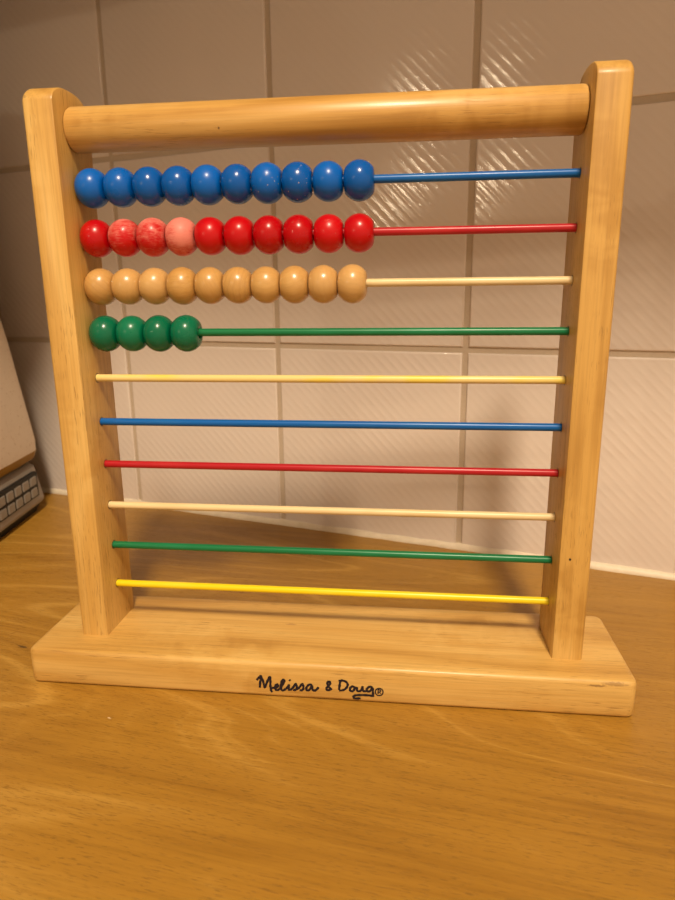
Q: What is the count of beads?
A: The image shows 34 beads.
